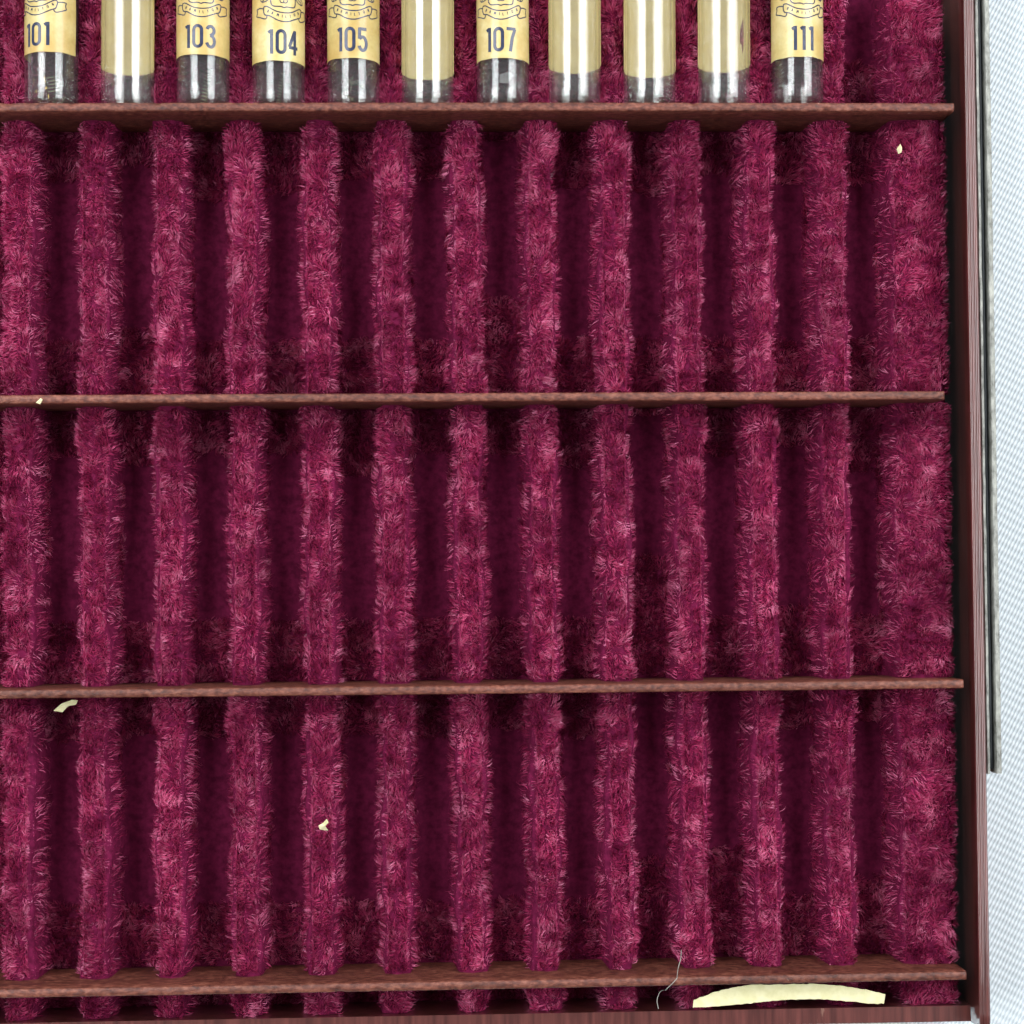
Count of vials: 11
